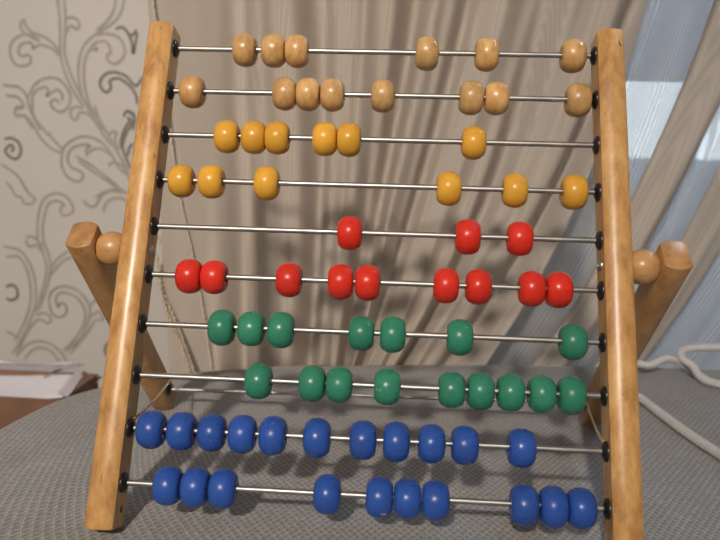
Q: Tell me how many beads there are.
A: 75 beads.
